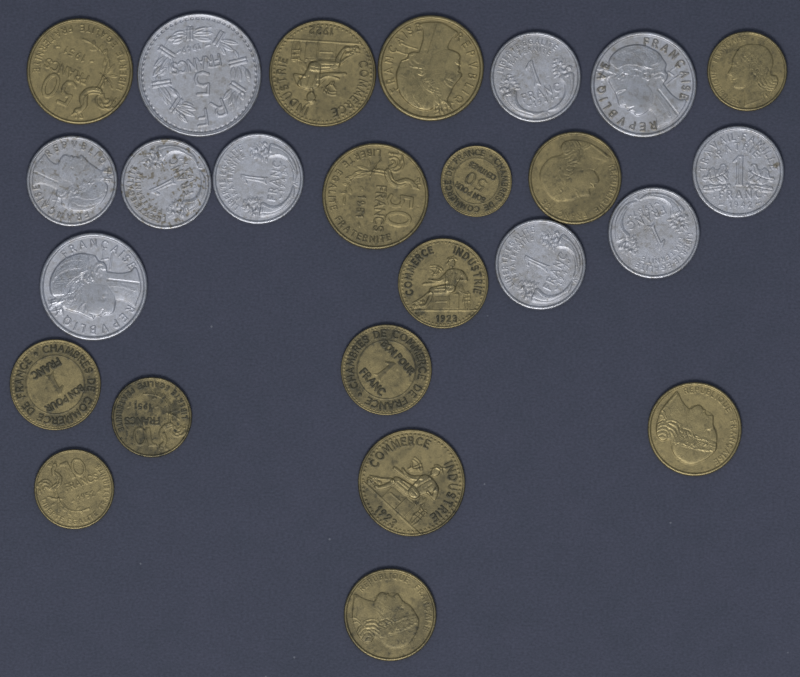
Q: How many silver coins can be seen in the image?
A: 10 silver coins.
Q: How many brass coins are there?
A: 15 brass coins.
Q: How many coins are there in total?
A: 25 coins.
